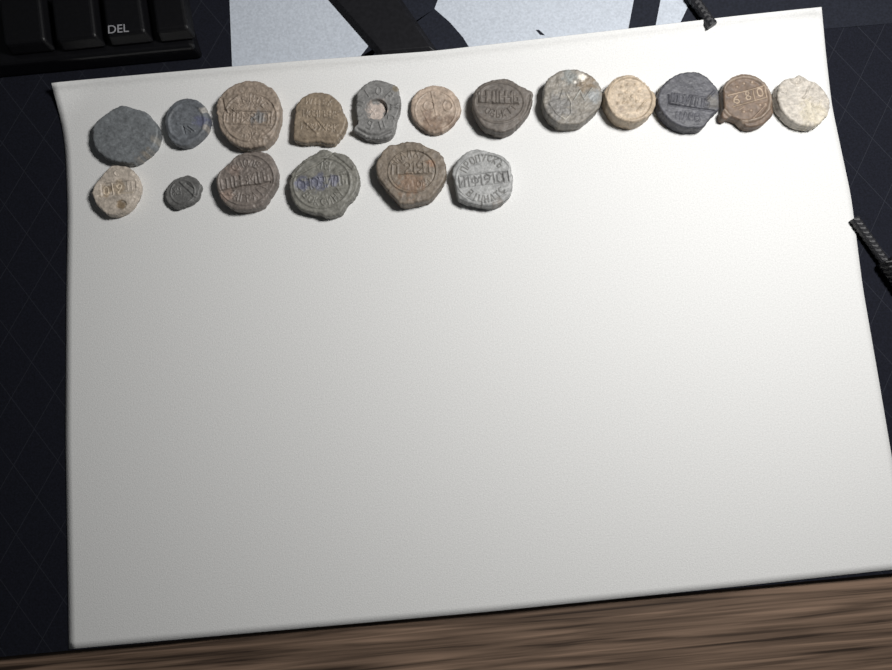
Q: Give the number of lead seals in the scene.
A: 18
